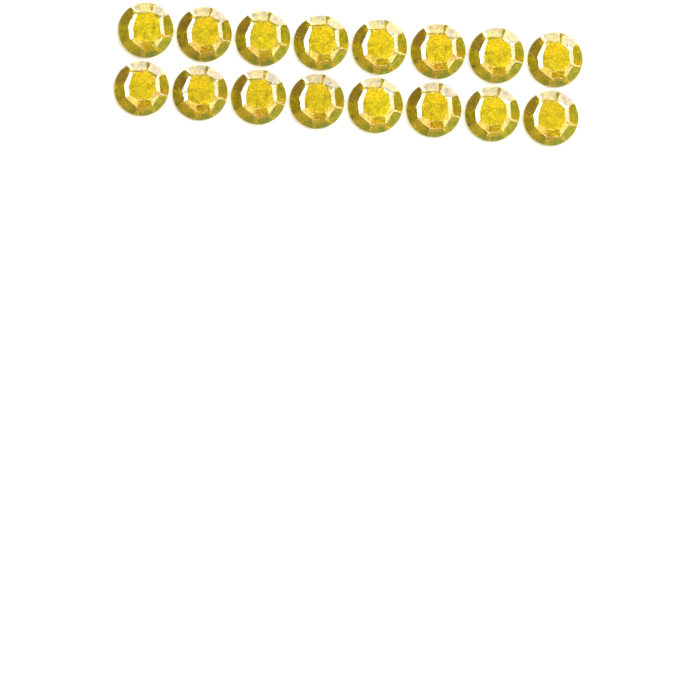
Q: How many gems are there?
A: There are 16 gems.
